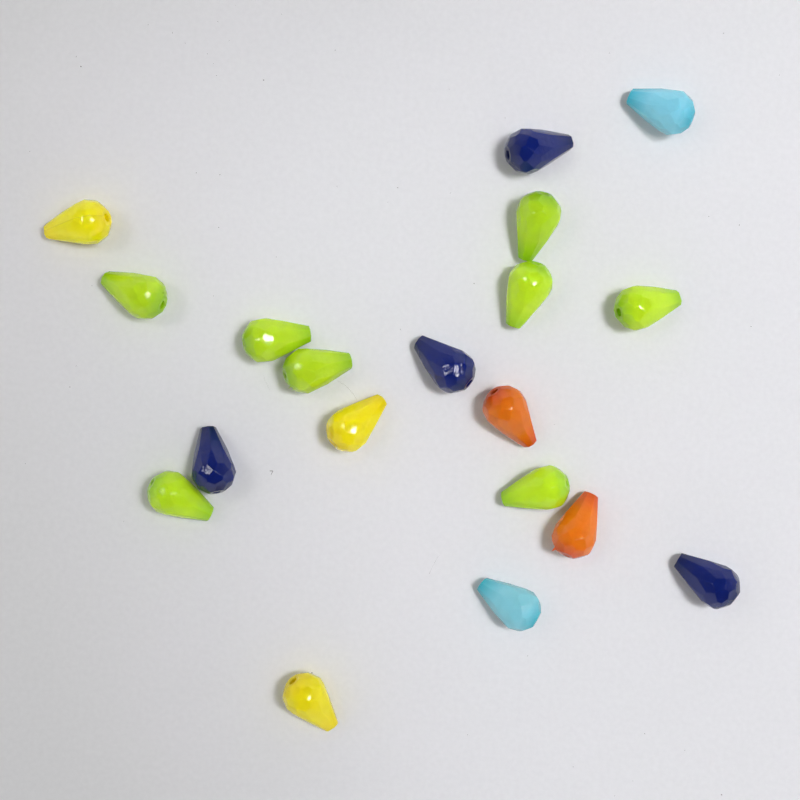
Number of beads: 19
